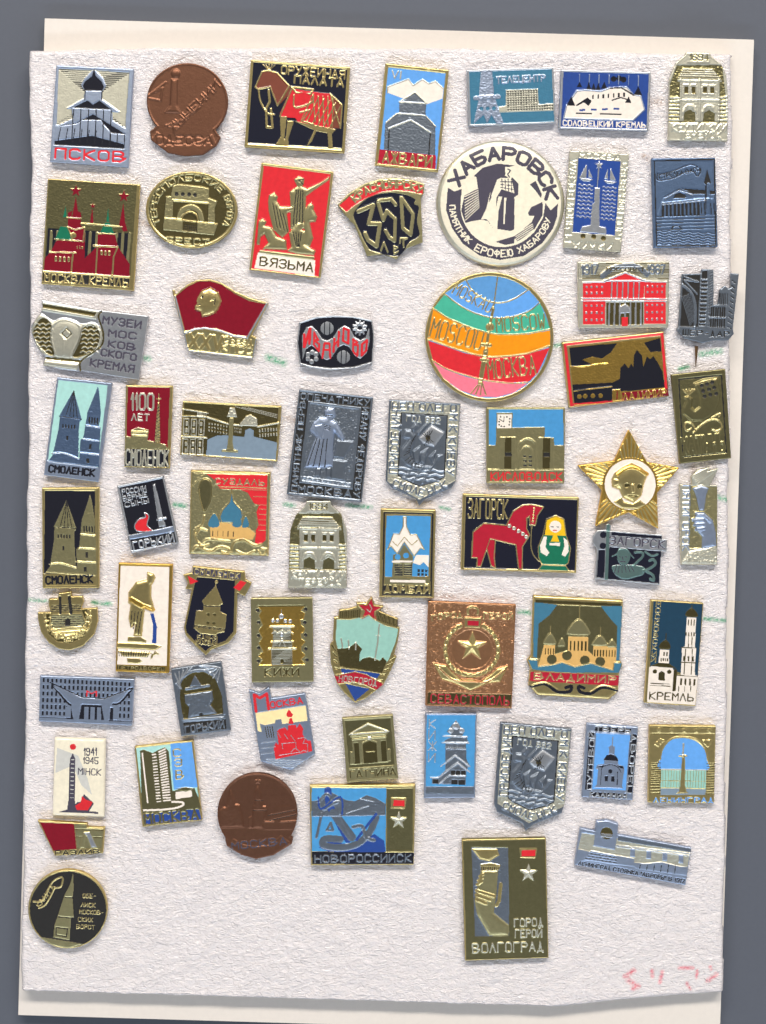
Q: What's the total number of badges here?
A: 61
